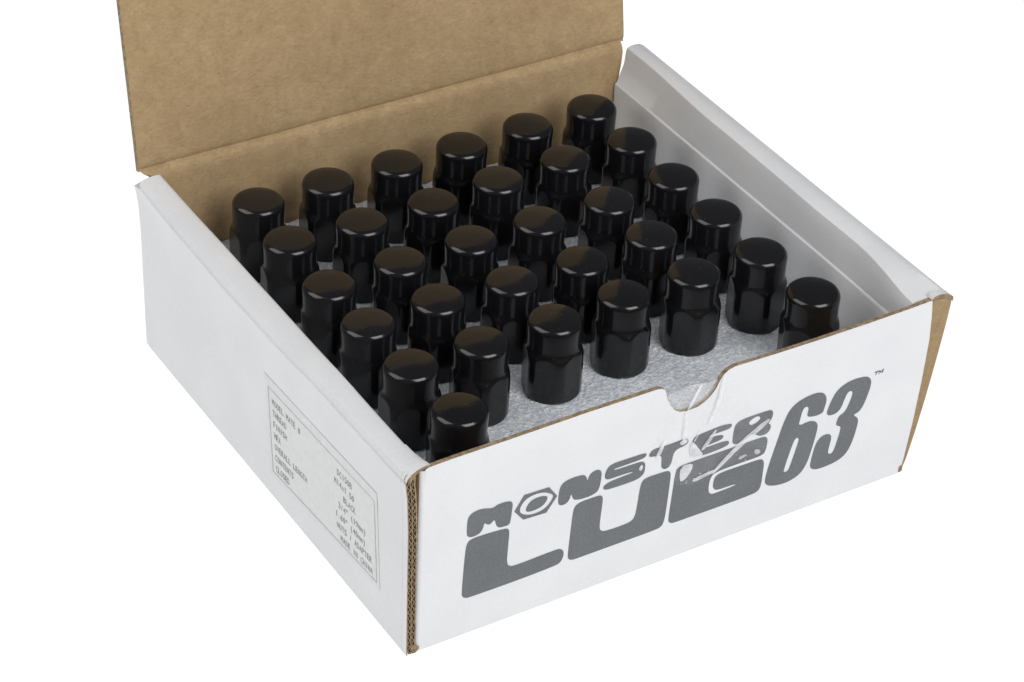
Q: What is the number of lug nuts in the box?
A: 32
